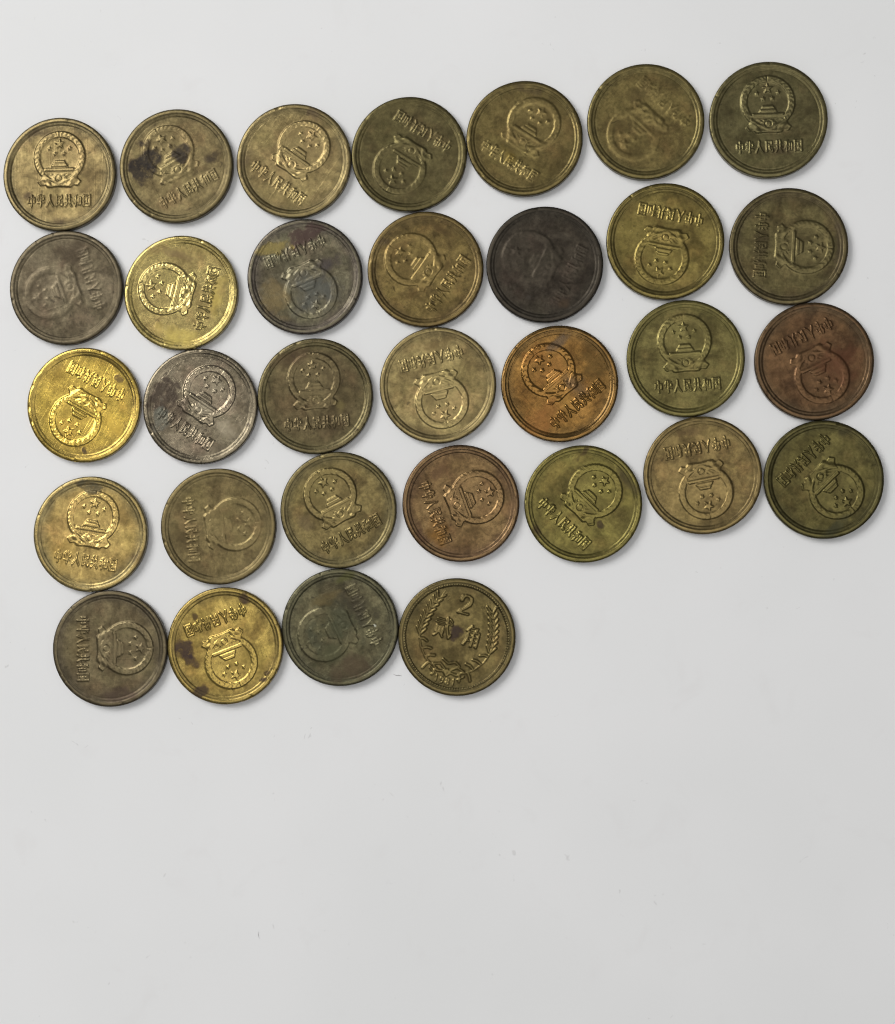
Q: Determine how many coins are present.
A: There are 32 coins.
